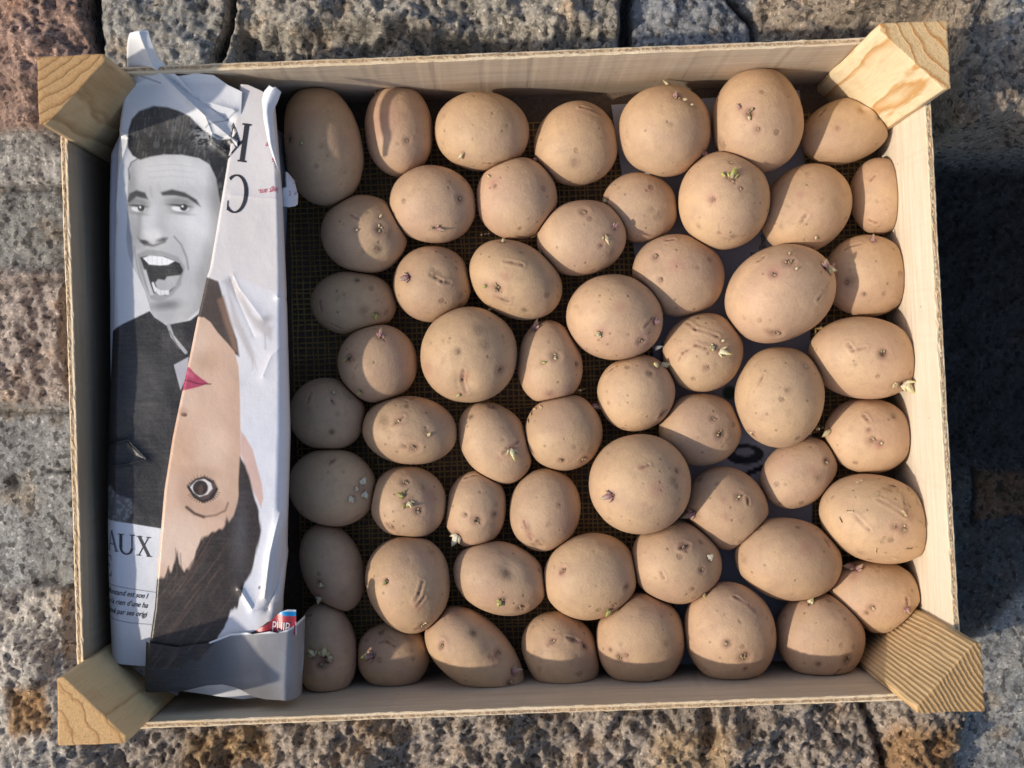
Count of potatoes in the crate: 57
